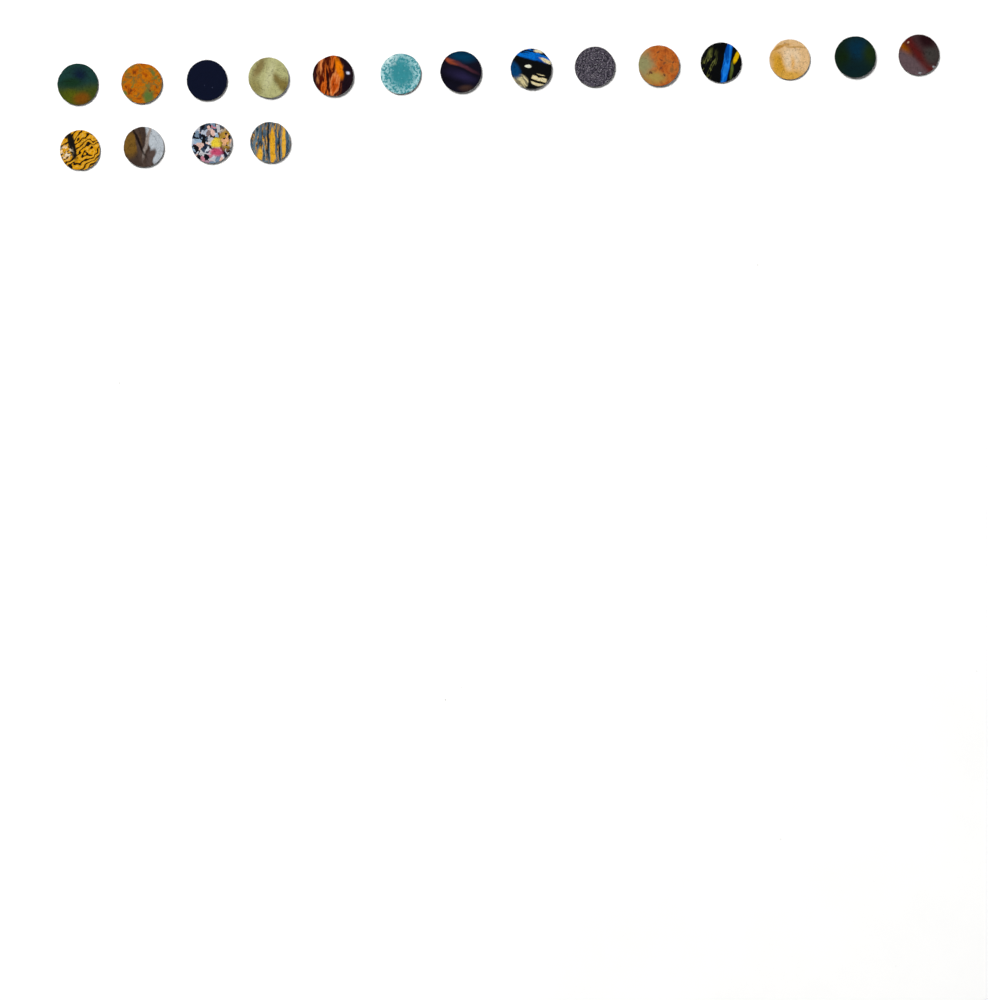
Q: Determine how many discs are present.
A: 18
